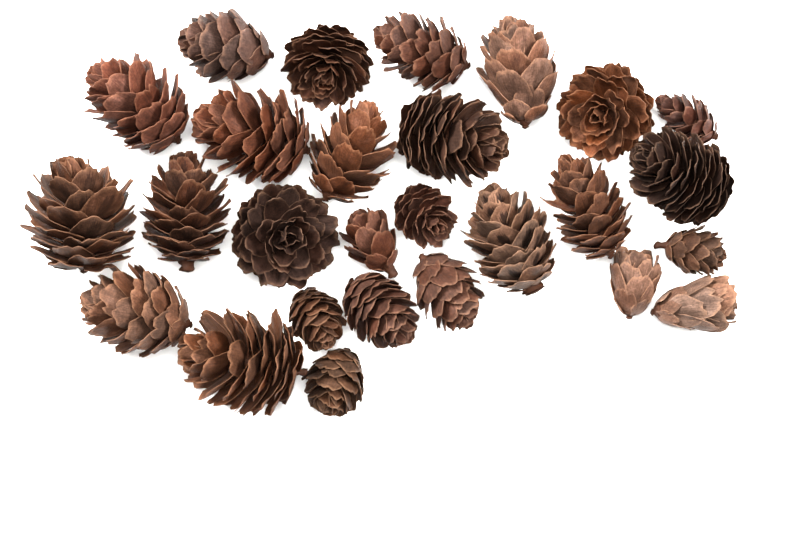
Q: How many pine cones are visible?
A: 27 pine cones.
